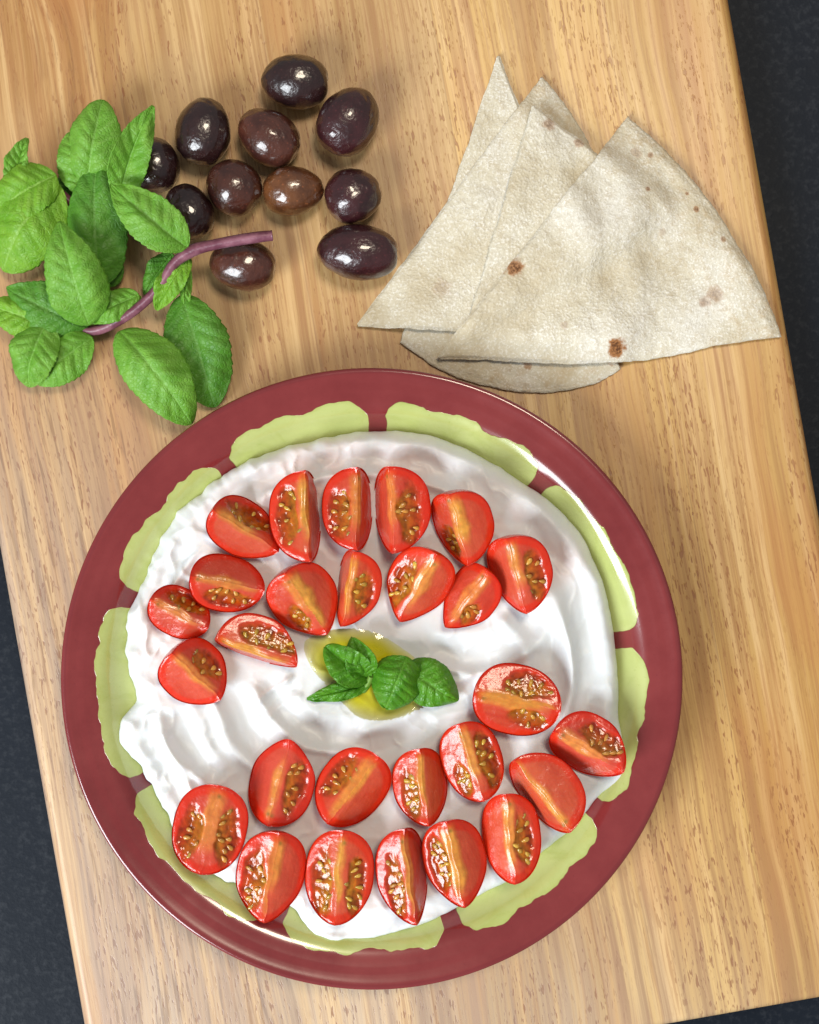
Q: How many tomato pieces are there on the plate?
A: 27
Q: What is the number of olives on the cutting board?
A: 11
